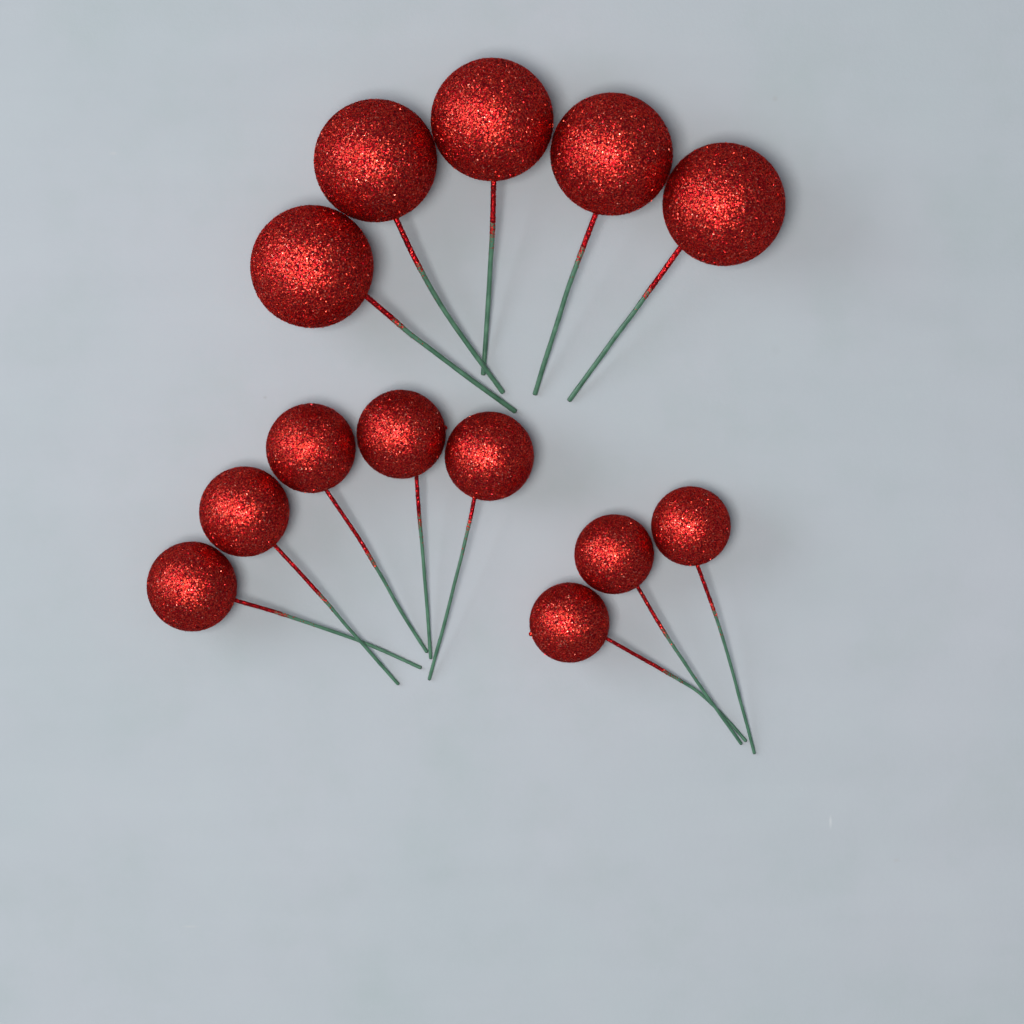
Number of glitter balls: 13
